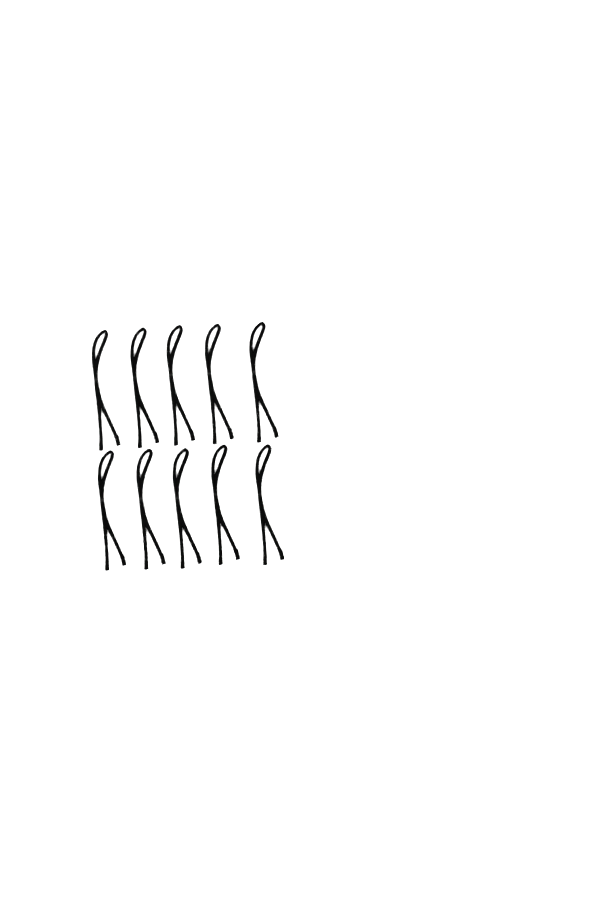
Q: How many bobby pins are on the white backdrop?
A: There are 10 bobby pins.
